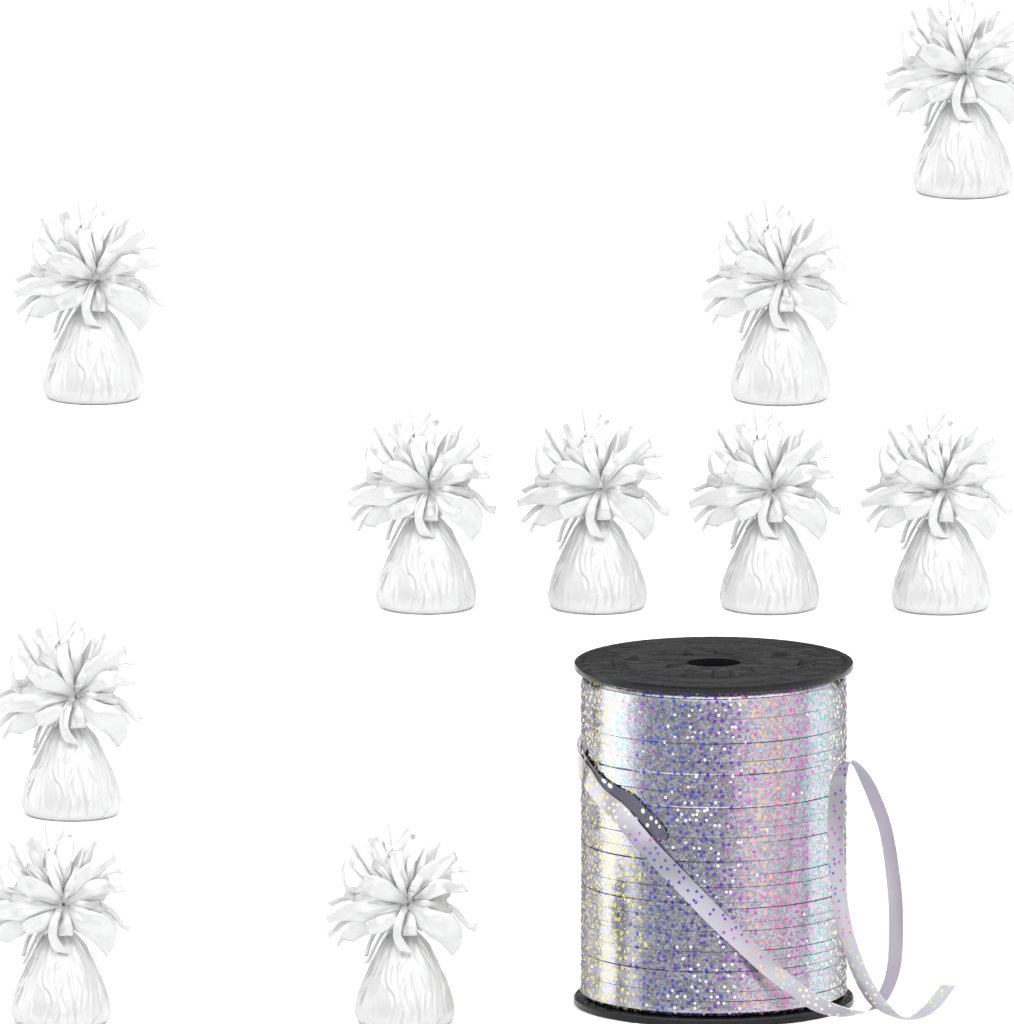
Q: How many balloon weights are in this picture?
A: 10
